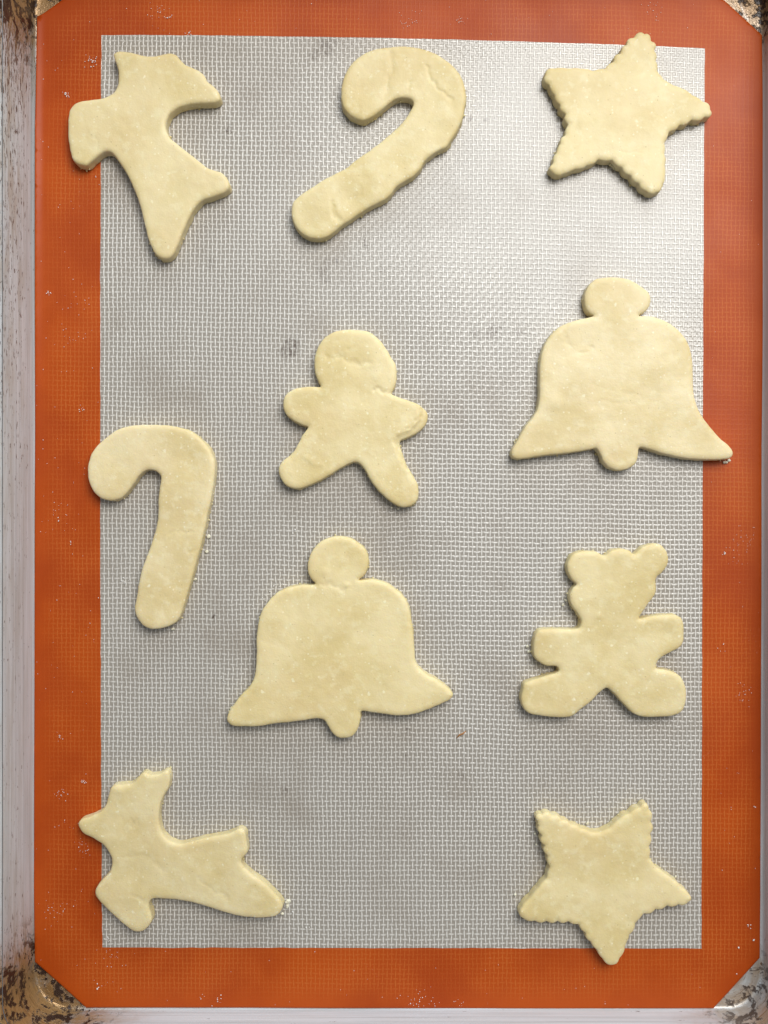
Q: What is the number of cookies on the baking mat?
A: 10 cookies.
